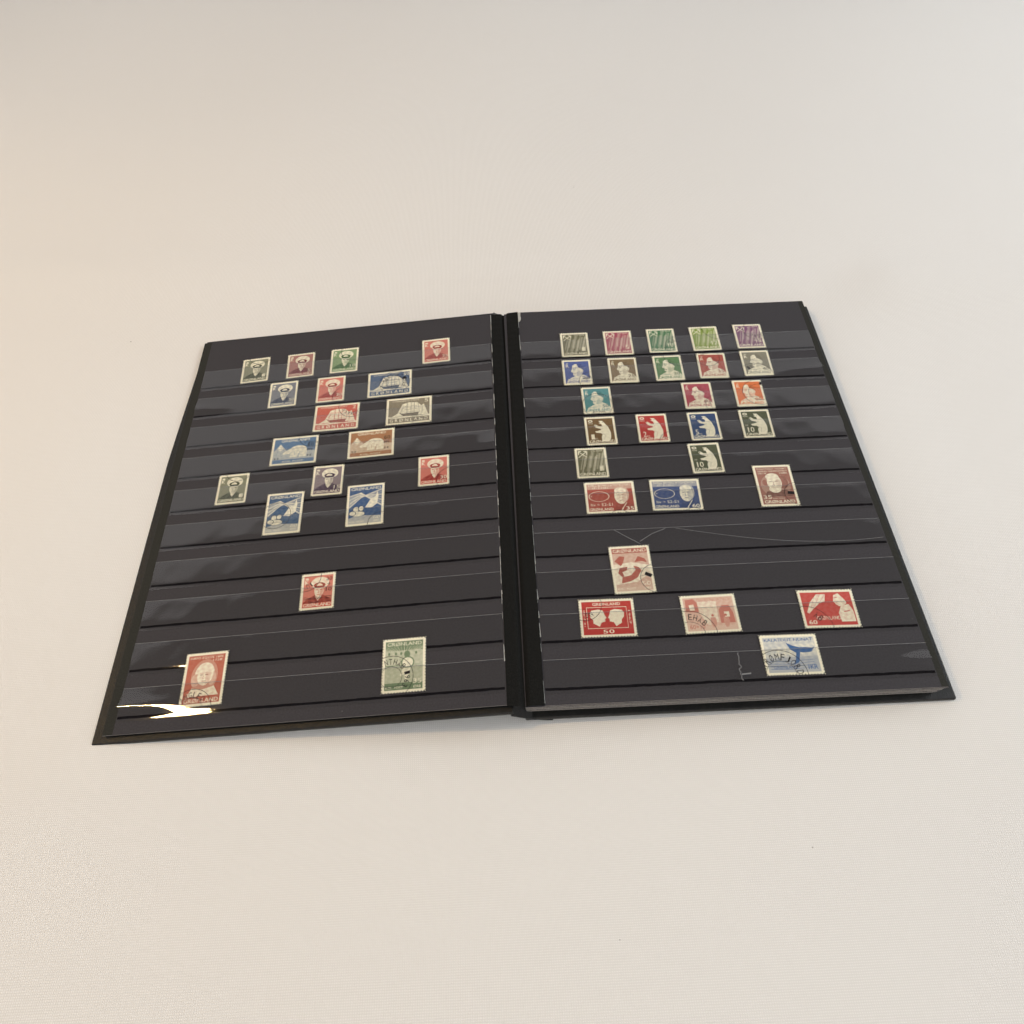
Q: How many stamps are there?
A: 46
